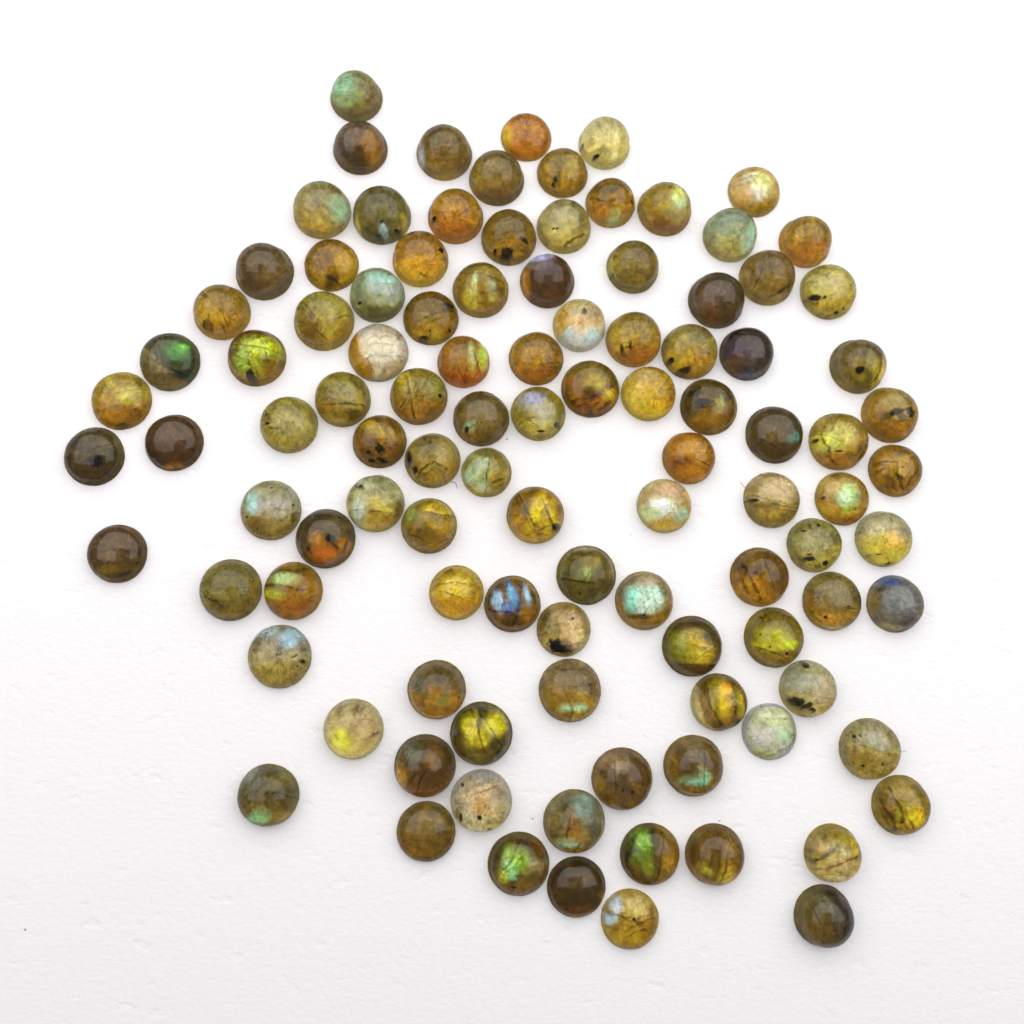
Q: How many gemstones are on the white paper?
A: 106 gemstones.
